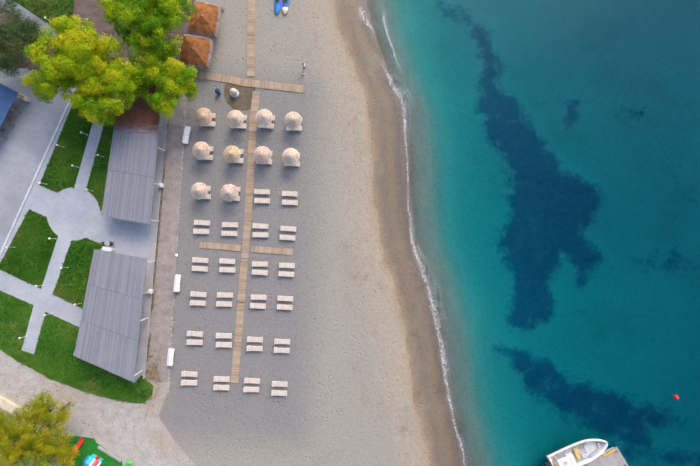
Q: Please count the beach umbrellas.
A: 10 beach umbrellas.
